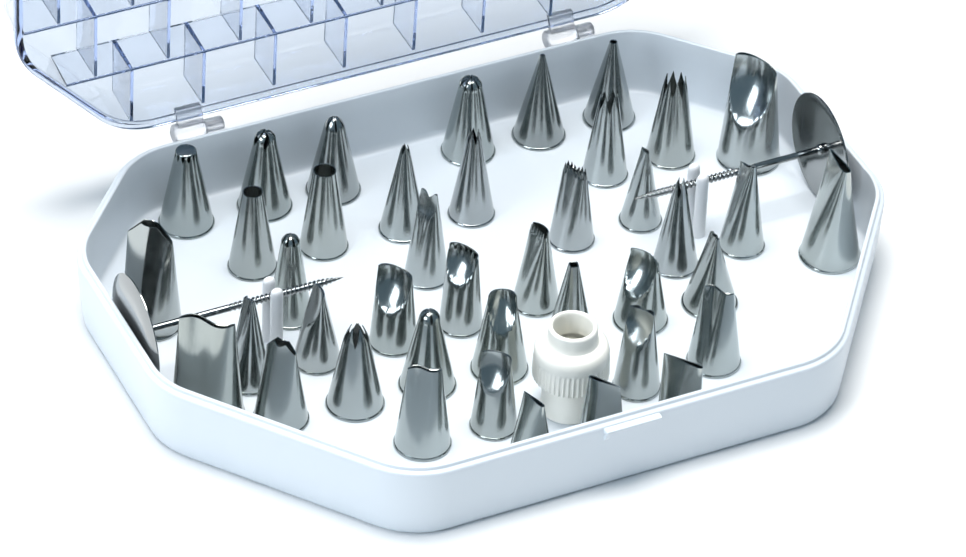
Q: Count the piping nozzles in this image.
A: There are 41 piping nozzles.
